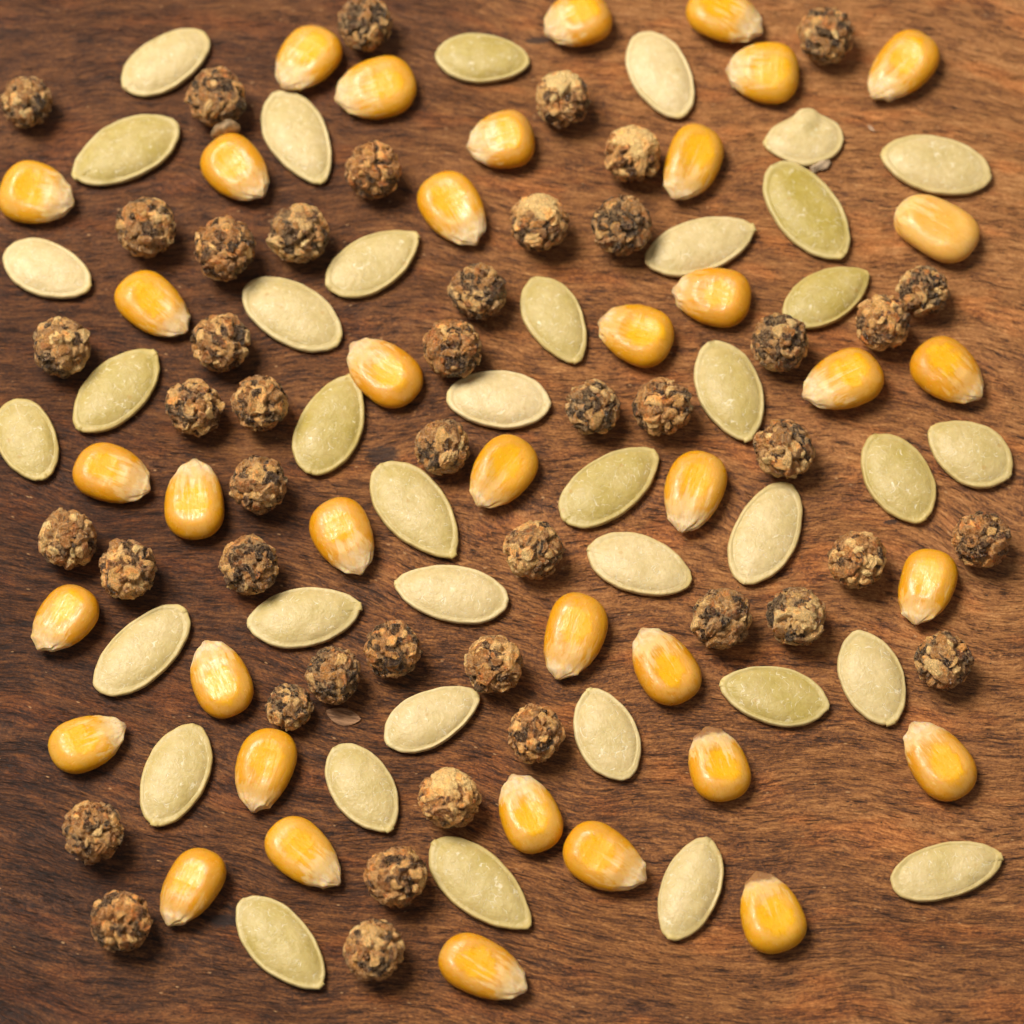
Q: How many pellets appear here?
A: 45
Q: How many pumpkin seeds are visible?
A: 38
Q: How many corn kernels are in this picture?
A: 38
